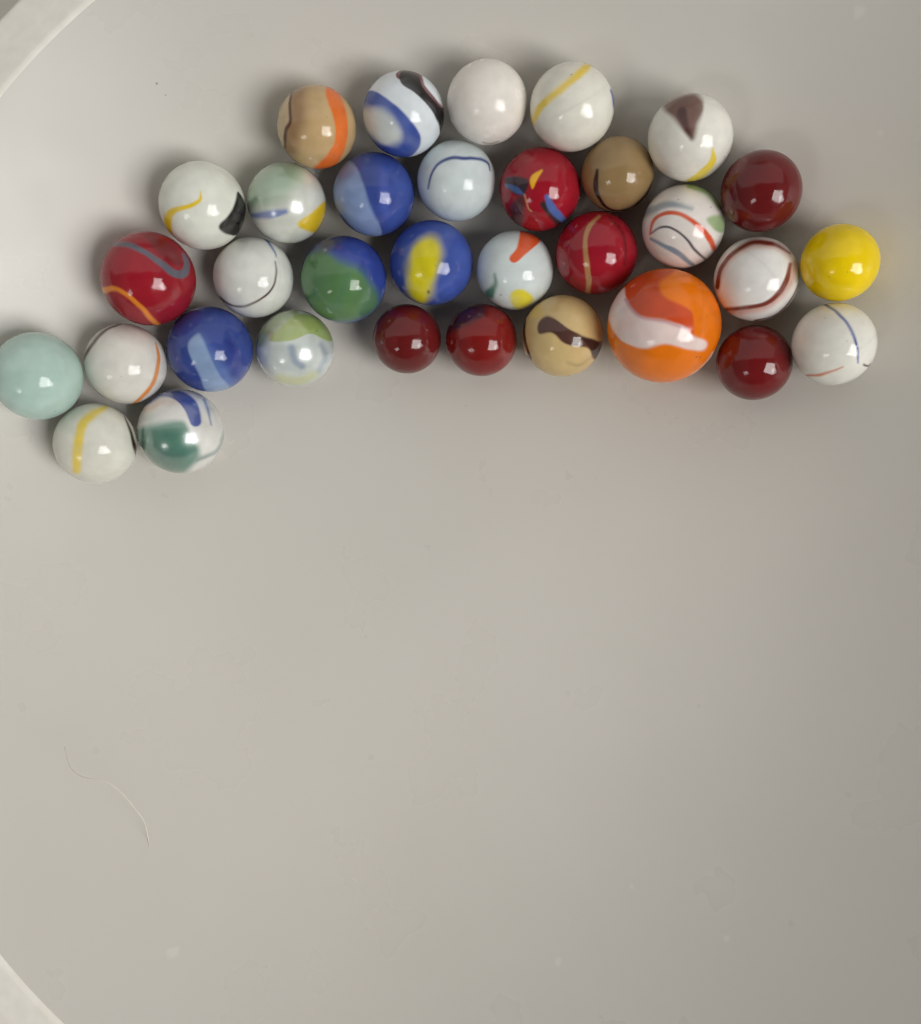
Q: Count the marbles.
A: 33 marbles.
